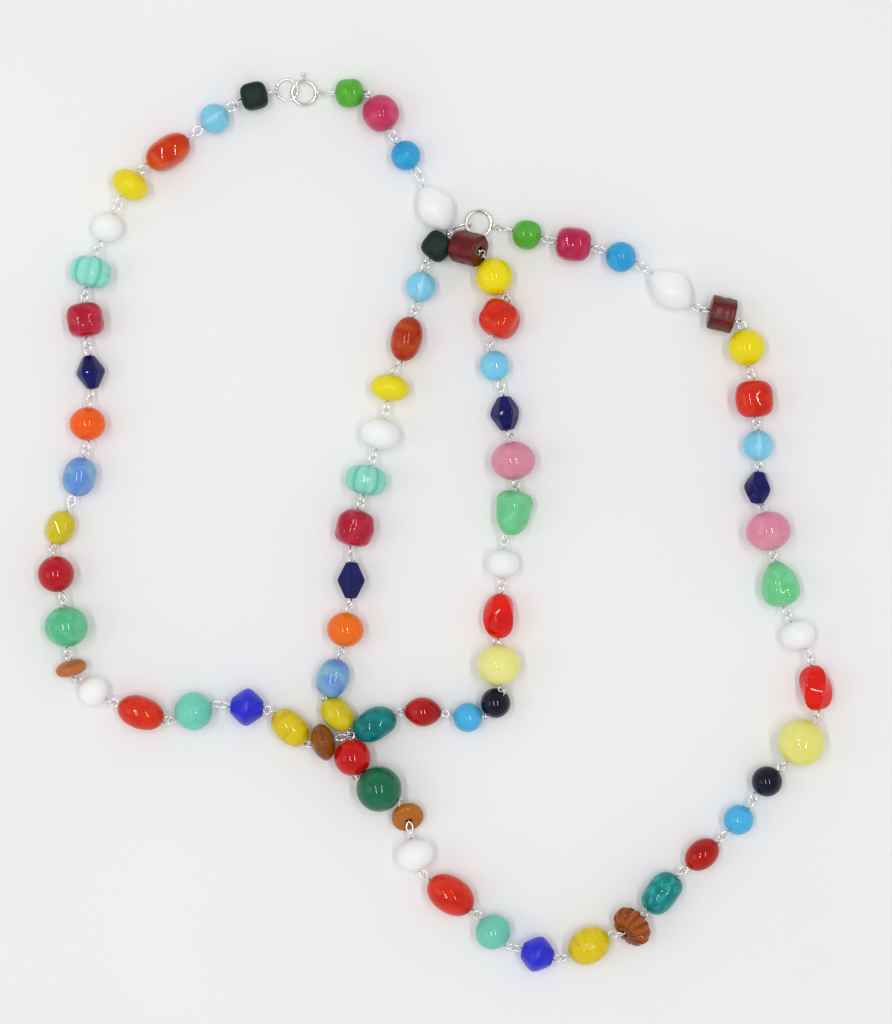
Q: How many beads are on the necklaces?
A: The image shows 76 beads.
